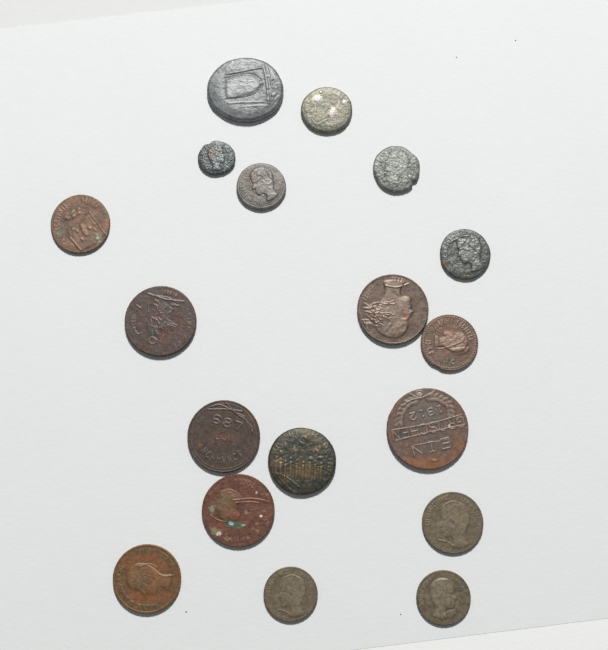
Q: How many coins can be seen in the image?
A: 18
